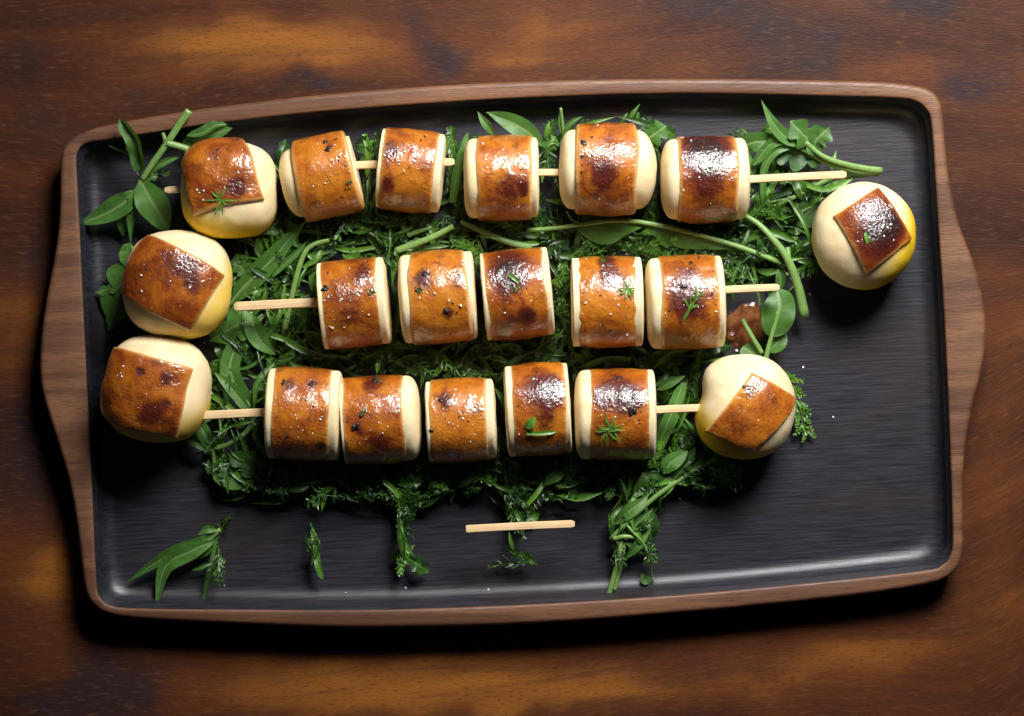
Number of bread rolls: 20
